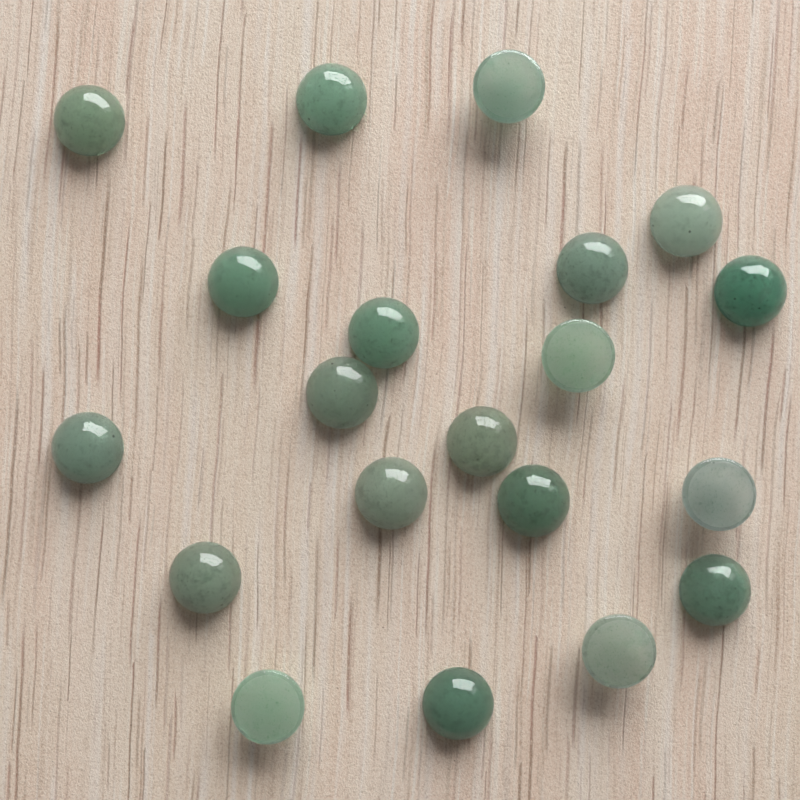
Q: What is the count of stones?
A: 20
